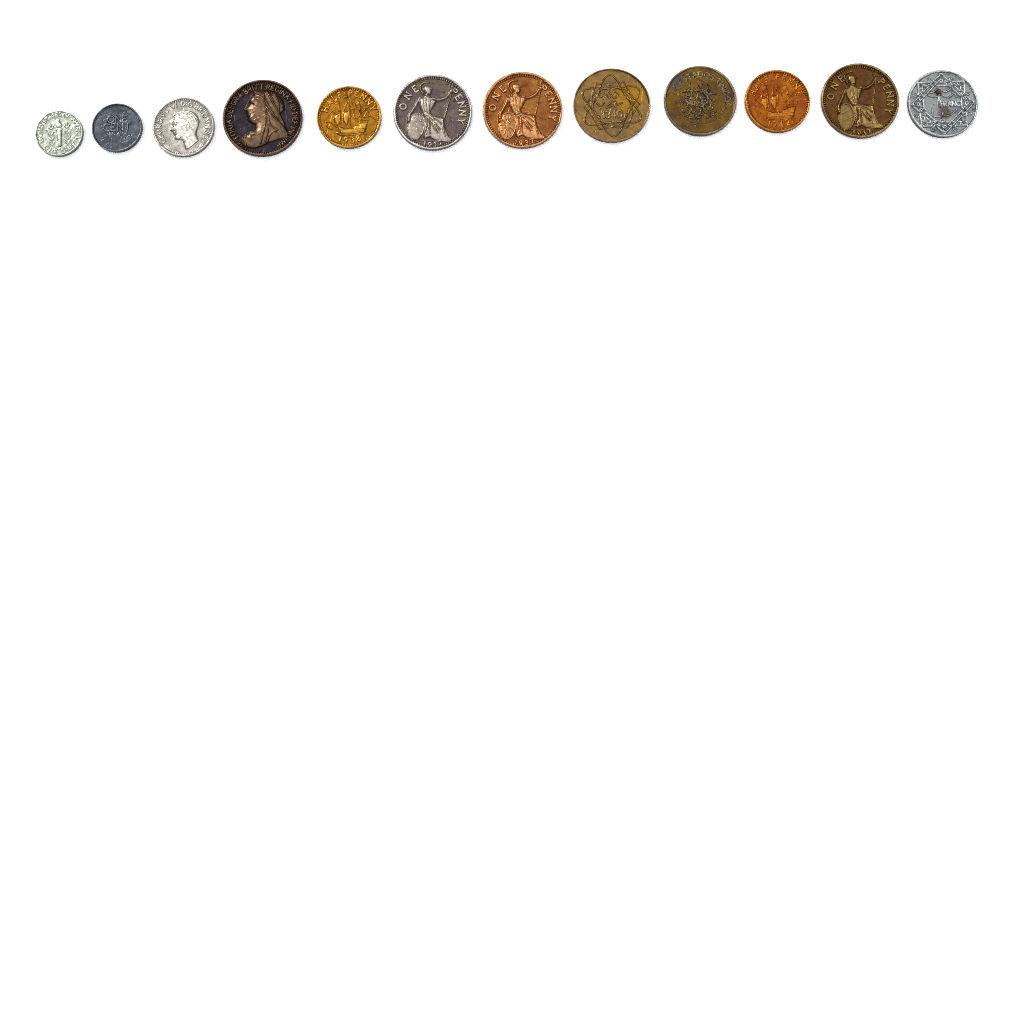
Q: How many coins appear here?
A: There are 12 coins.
